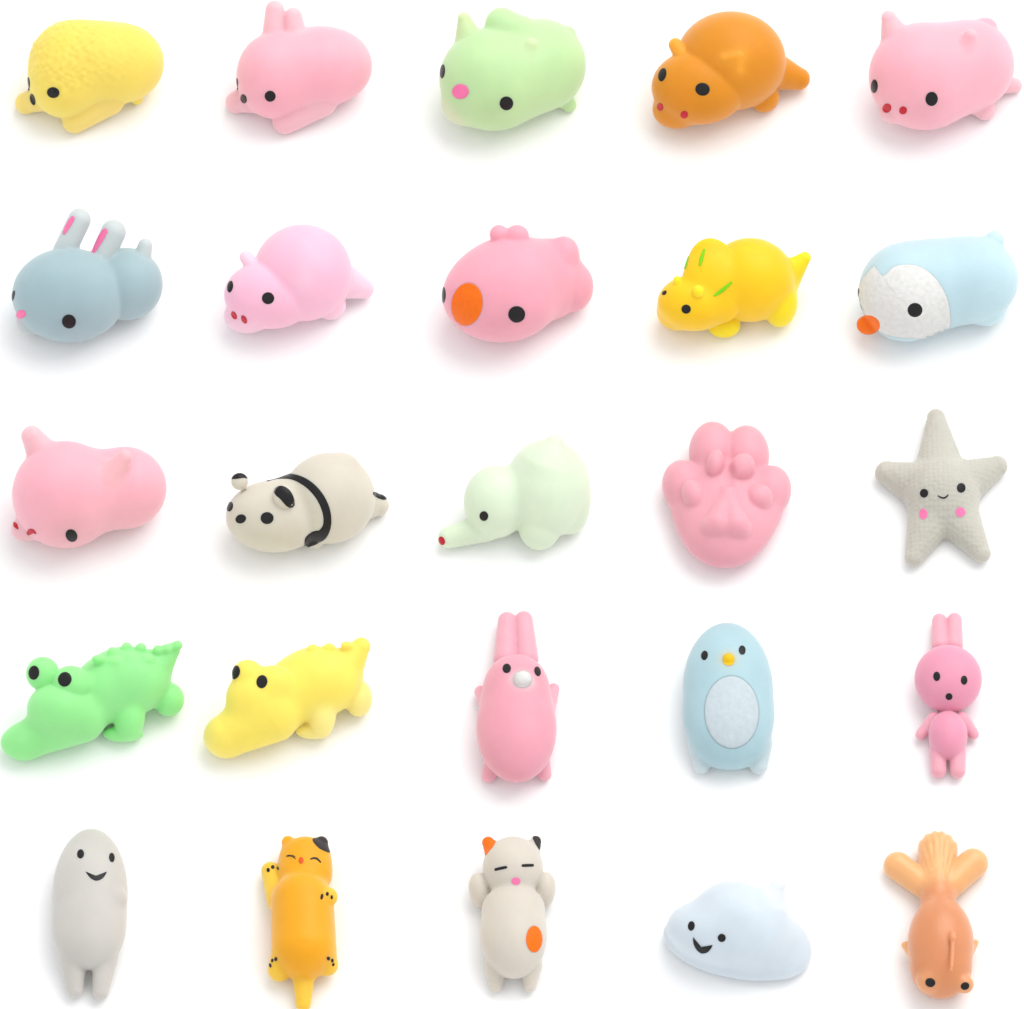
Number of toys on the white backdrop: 25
